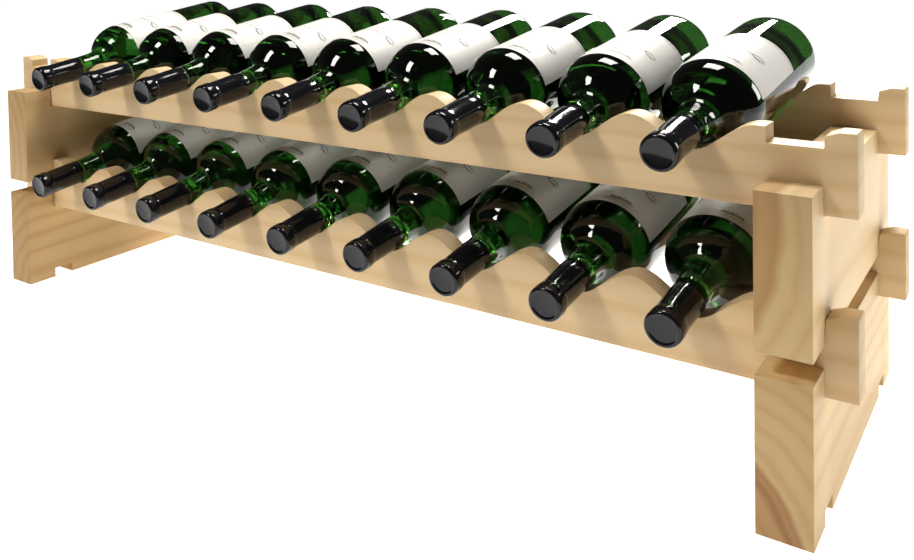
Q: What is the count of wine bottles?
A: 18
